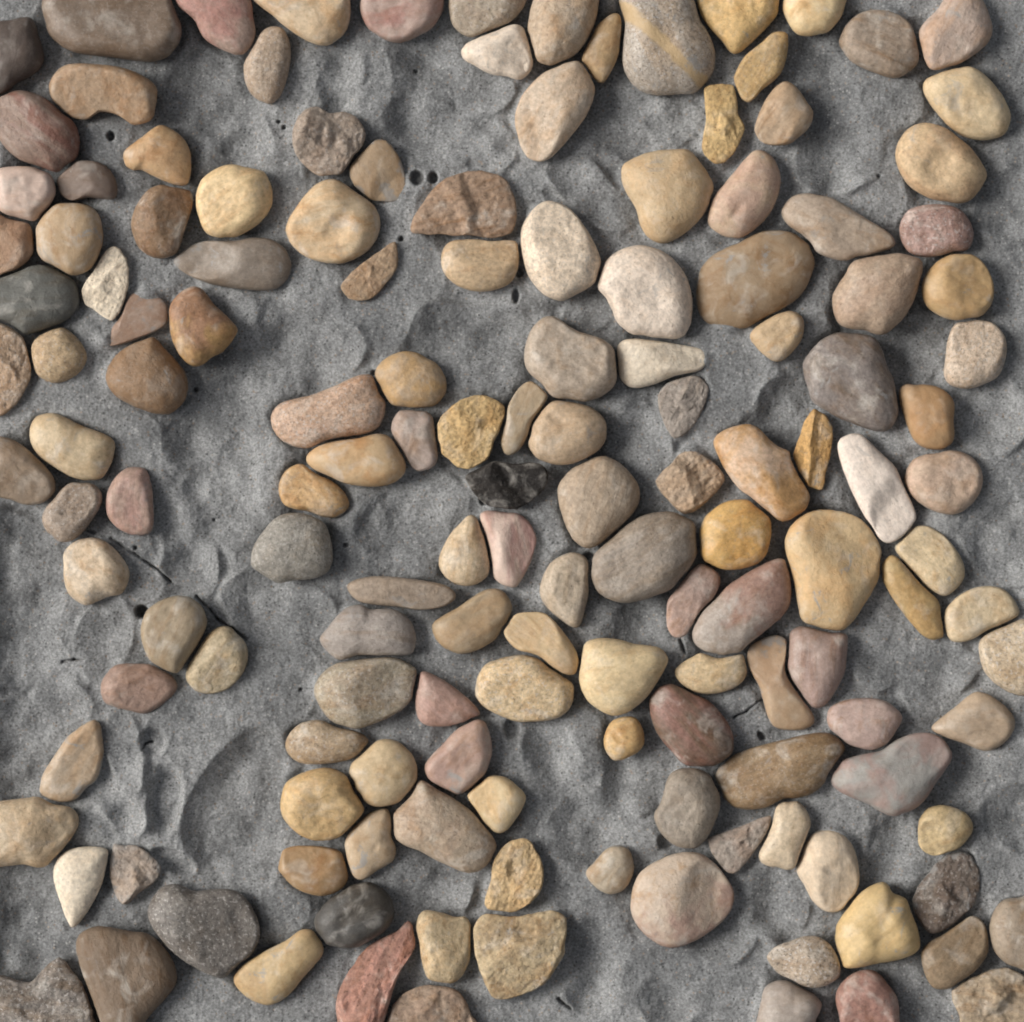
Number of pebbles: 150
